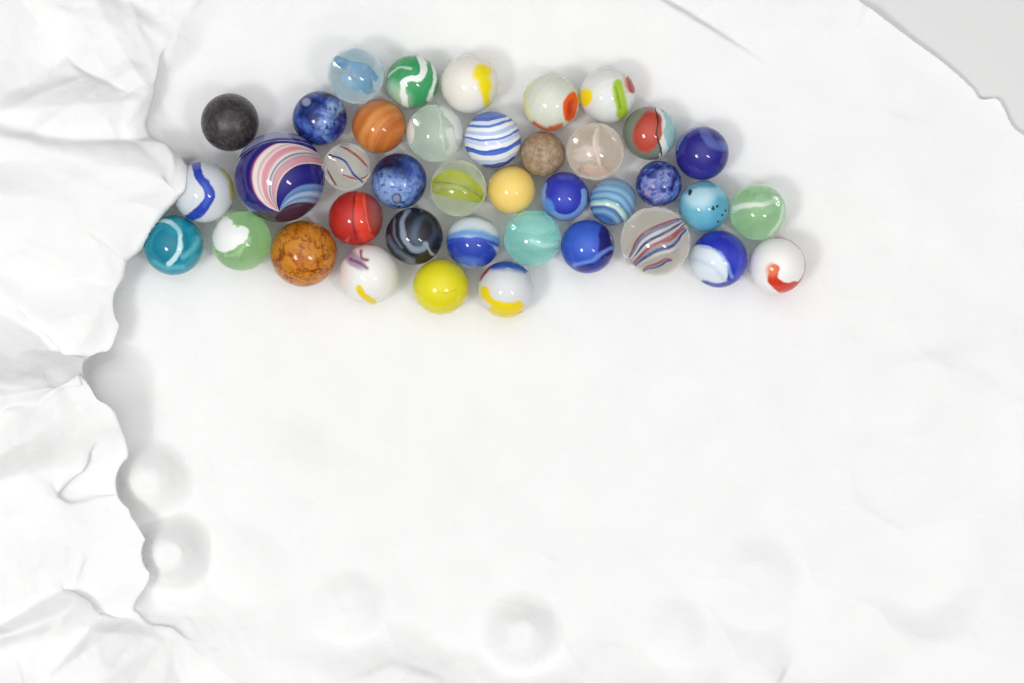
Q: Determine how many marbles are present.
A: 39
